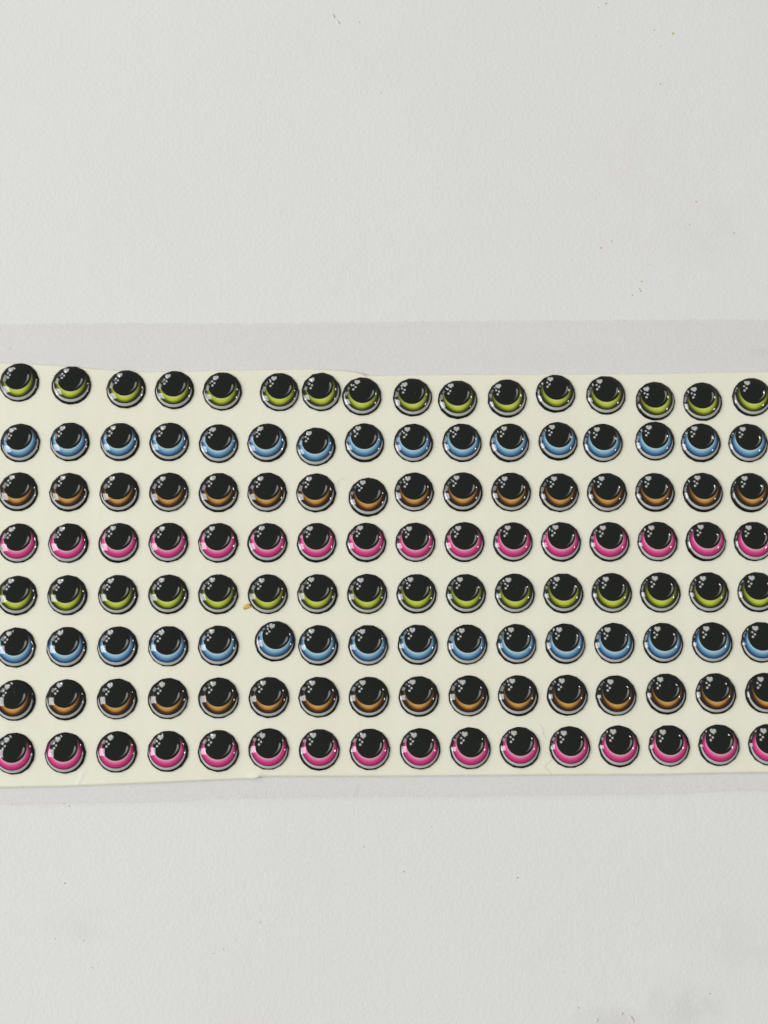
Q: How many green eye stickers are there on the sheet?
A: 32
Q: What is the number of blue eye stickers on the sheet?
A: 32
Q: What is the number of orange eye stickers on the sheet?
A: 32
